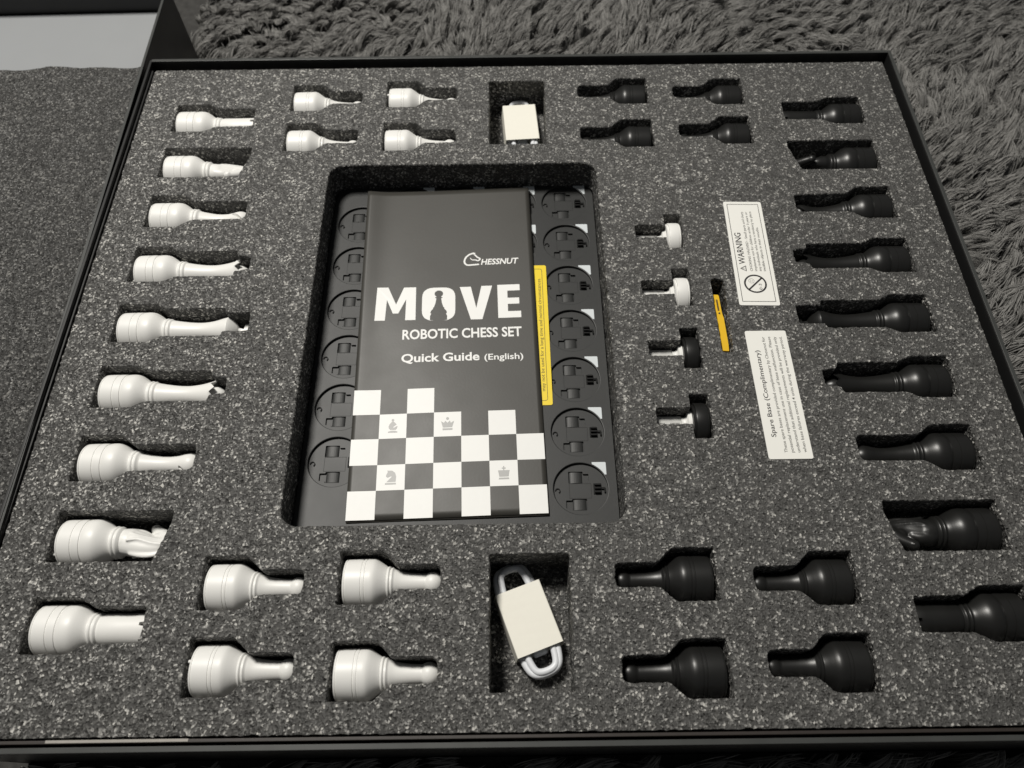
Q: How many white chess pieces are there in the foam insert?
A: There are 17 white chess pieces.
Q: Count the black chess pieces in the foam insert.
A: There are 17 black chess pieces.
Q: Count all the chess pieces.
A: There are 34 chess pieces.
